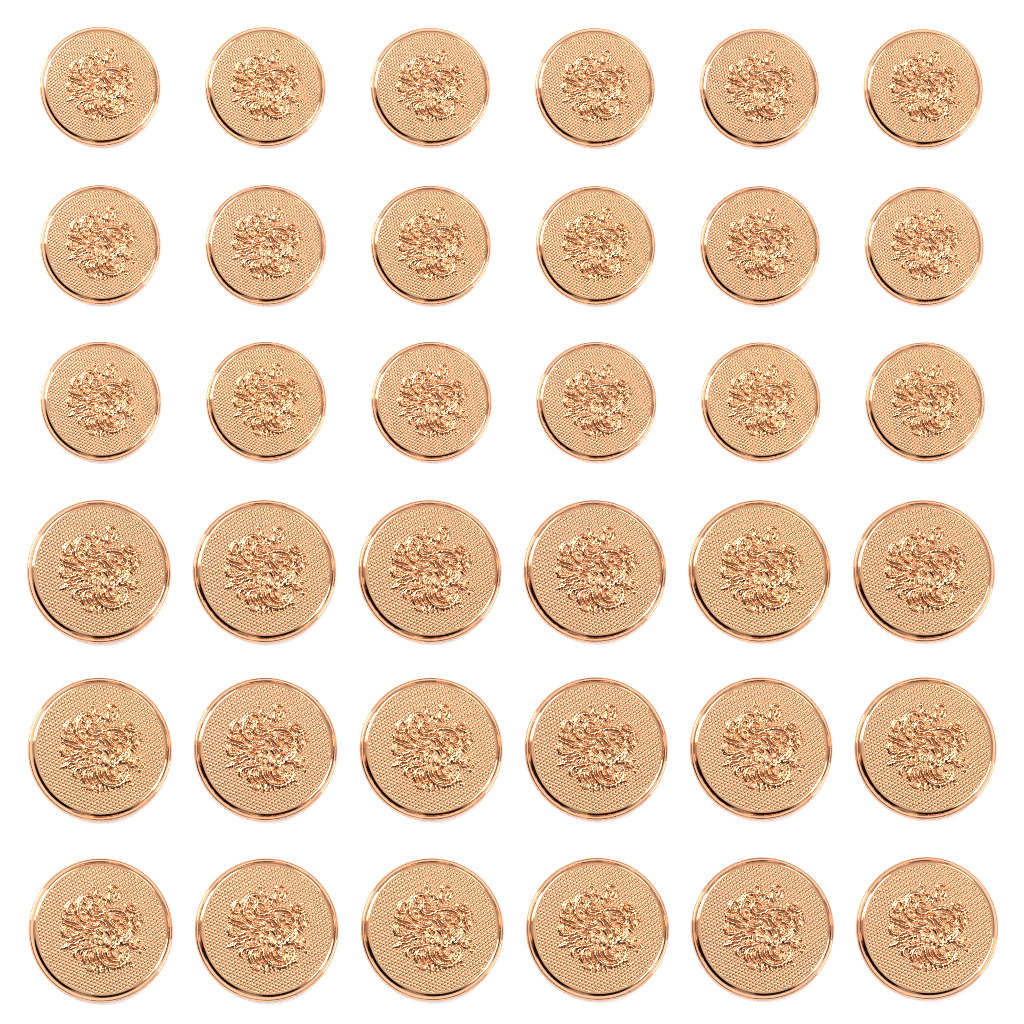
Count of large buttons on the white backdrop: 18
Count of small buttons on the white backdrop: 18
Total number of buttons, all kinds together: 36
